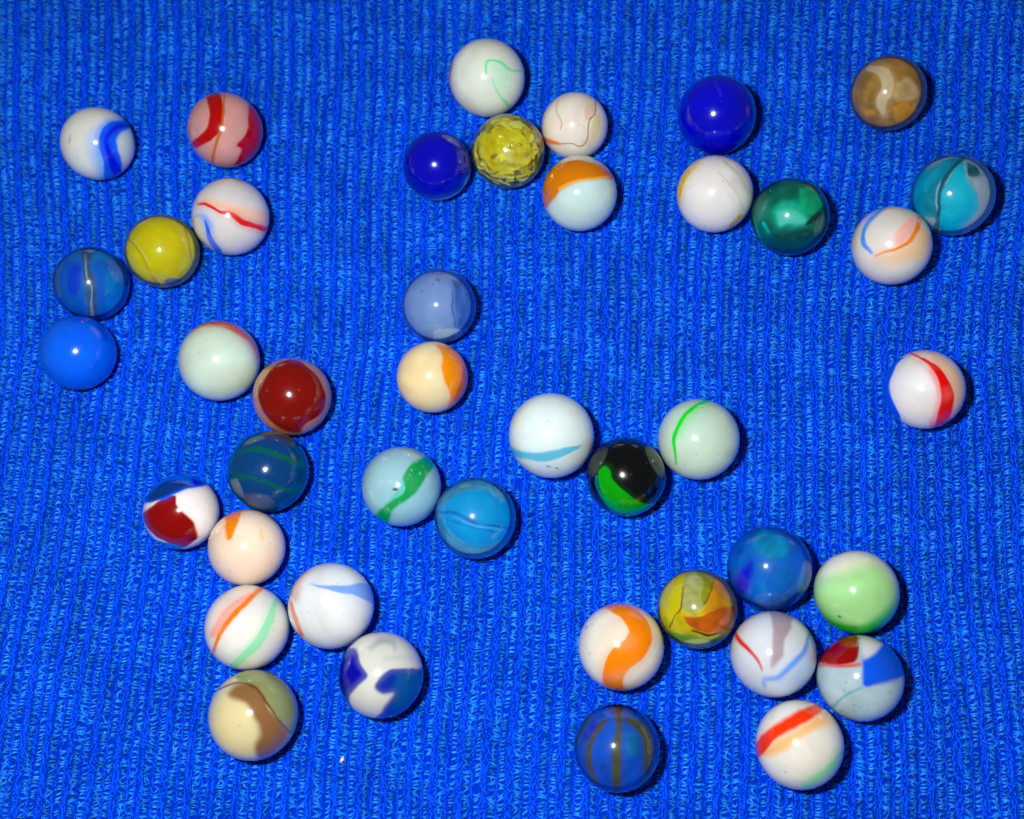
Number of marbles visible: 42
